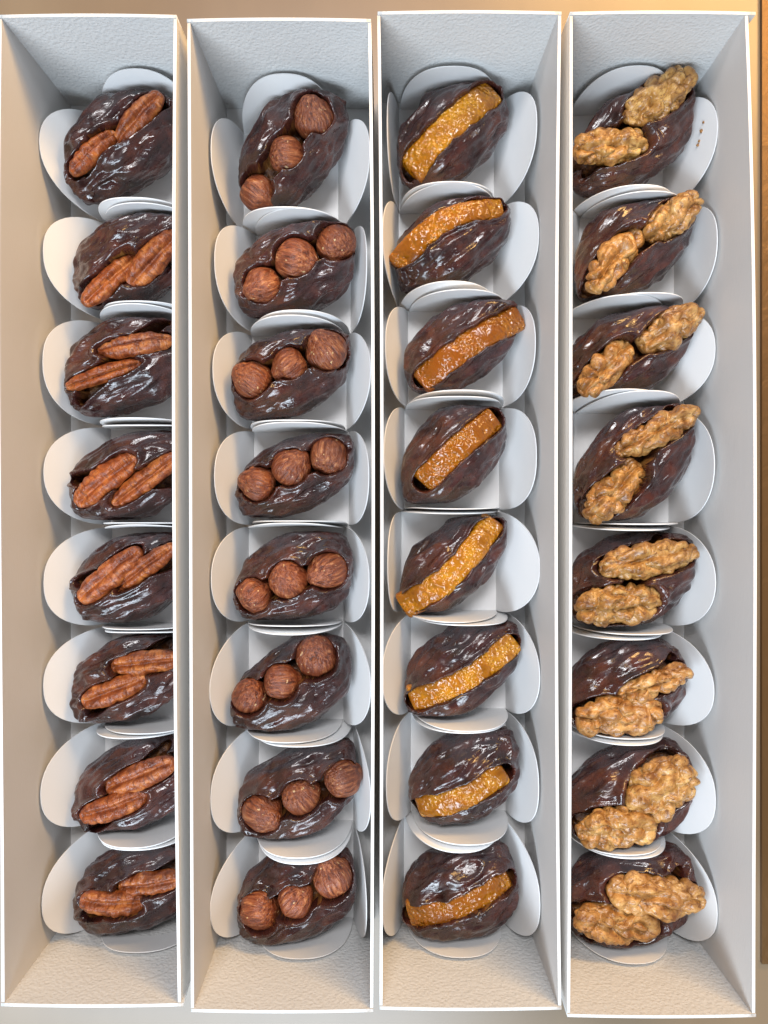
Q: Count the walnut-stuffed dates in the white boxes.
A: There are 8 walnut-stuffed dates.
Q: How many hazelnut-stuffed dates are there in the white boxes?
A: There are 8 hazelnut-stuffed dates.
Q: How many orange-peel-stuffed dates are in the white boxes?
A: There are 8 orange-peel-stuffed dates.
